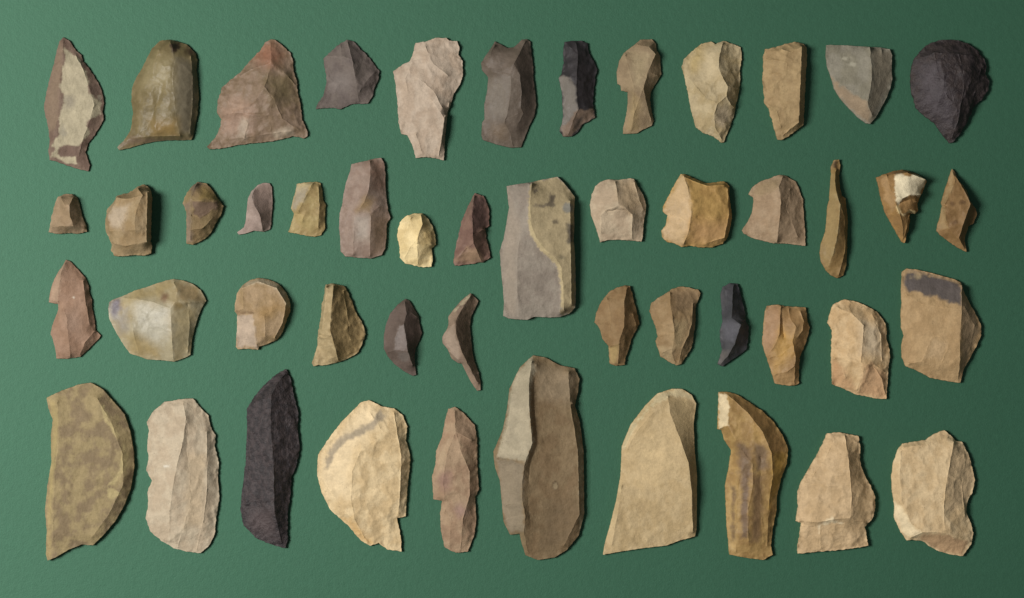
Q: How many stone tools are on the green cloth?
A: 49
